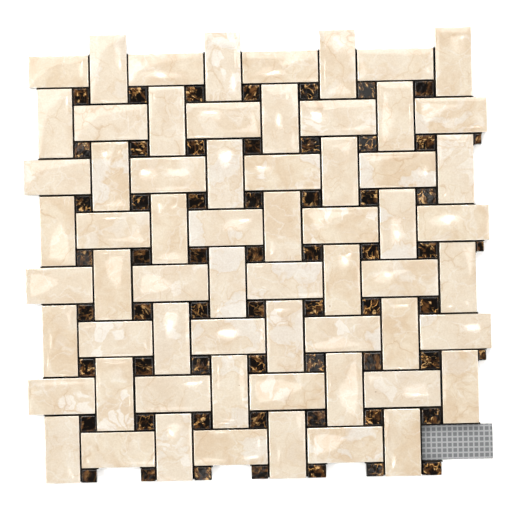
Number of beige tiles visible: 63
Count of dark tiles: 59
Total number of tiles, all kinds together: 122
